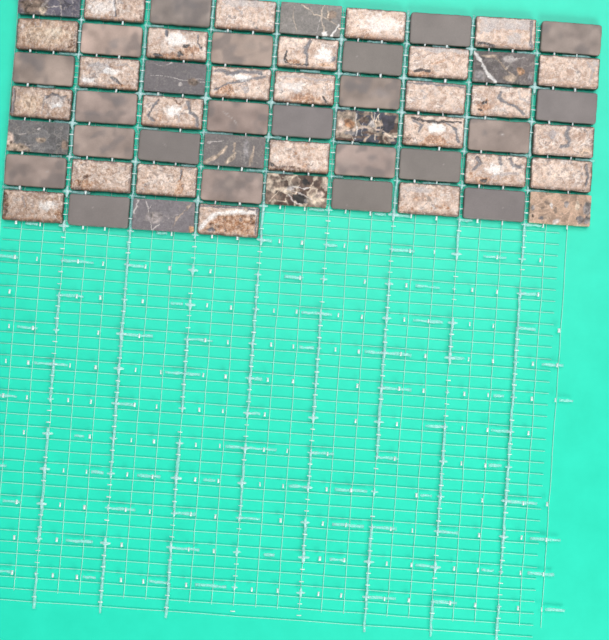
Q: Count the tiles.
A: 58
